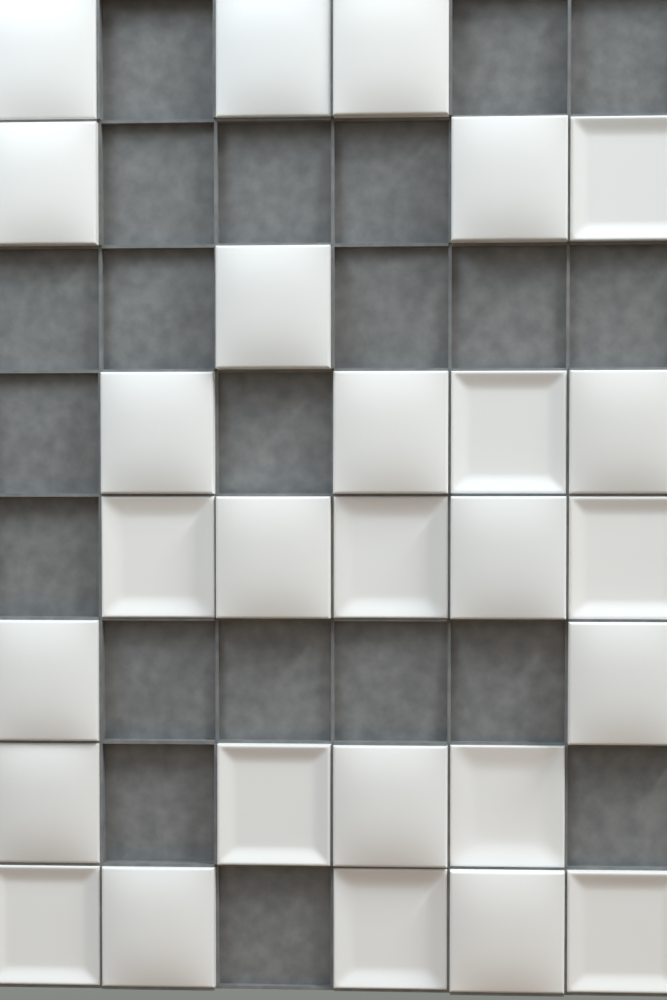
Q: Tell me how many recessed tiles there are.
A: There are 10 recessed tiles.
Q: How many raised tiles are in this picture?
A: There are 17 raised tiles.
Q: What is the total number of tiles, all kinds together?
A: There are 27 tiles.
